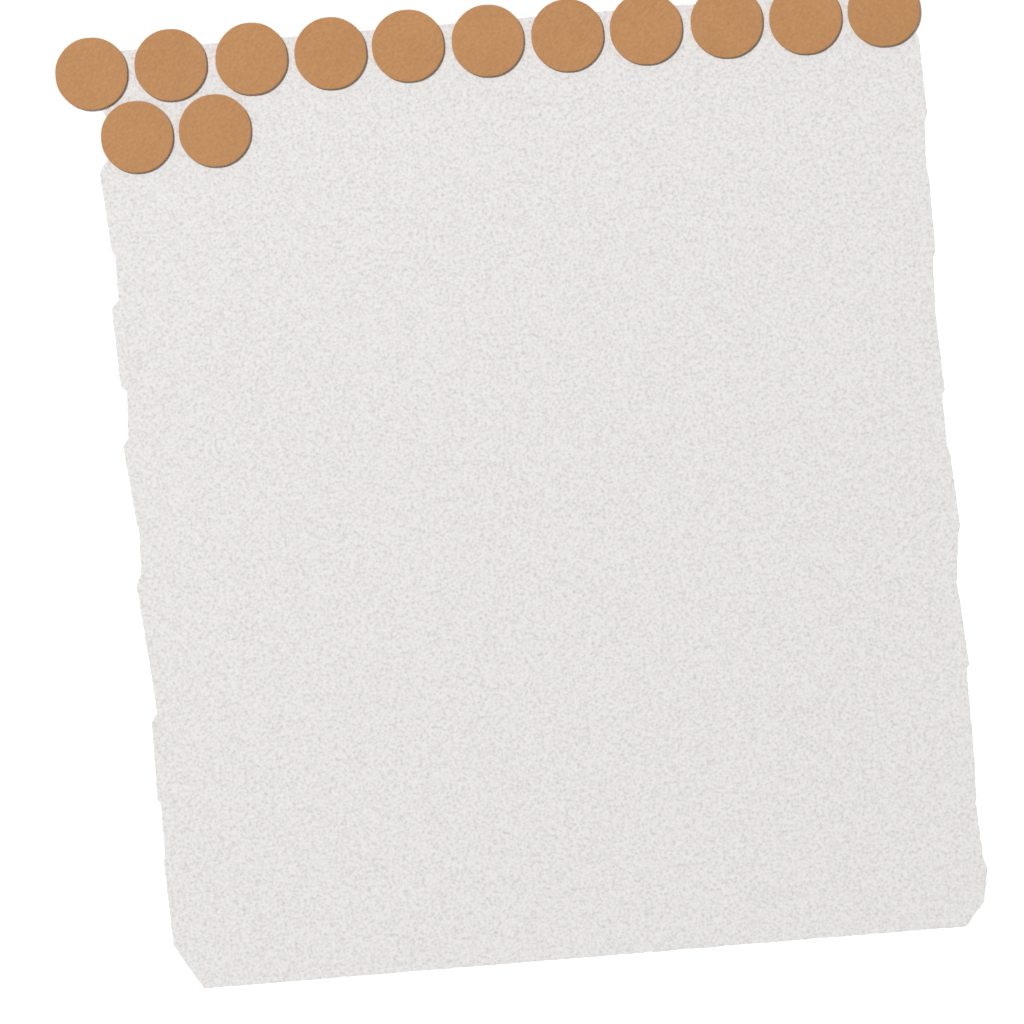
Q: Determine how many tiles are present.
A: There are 13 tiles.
